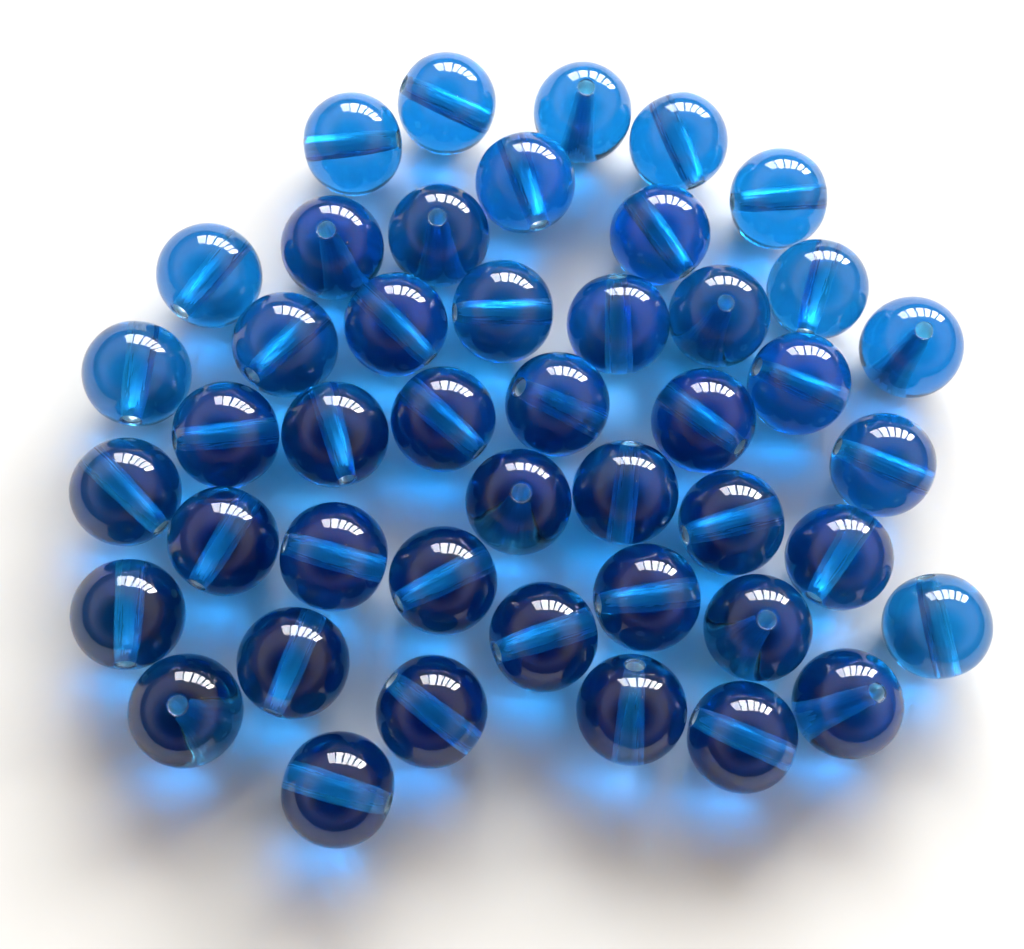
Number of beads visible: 45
